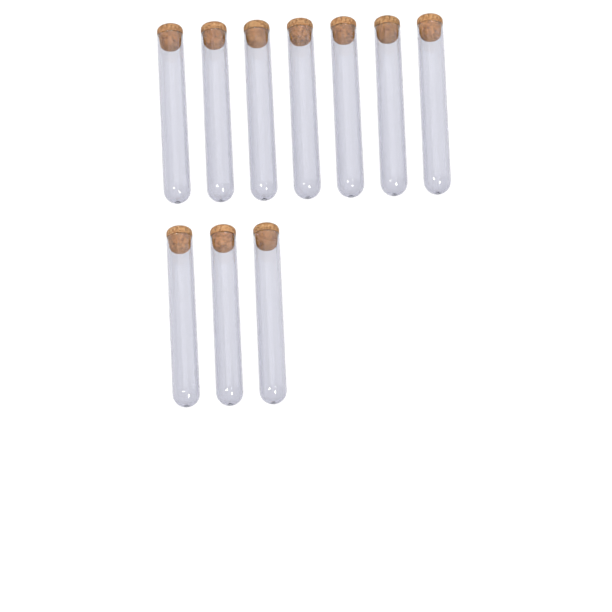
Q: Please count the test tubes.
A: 10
